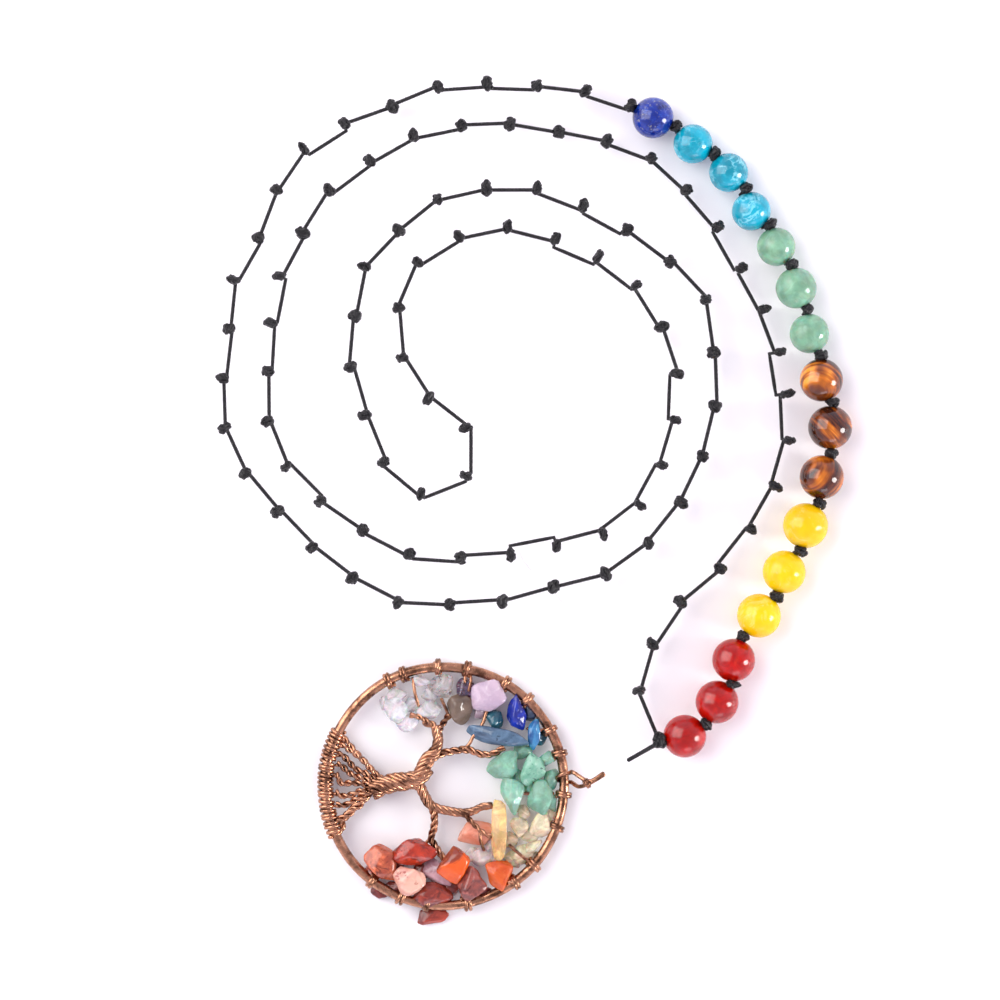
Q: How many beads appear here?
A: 16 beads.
